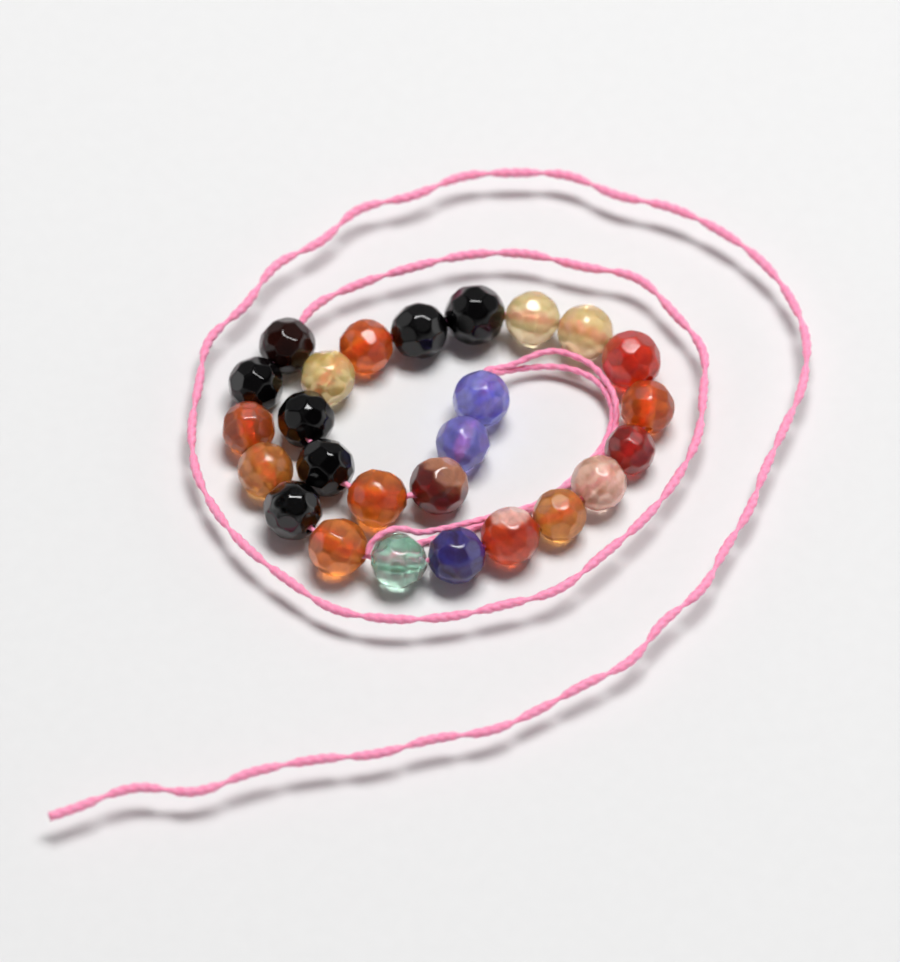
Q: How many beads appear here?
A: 26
